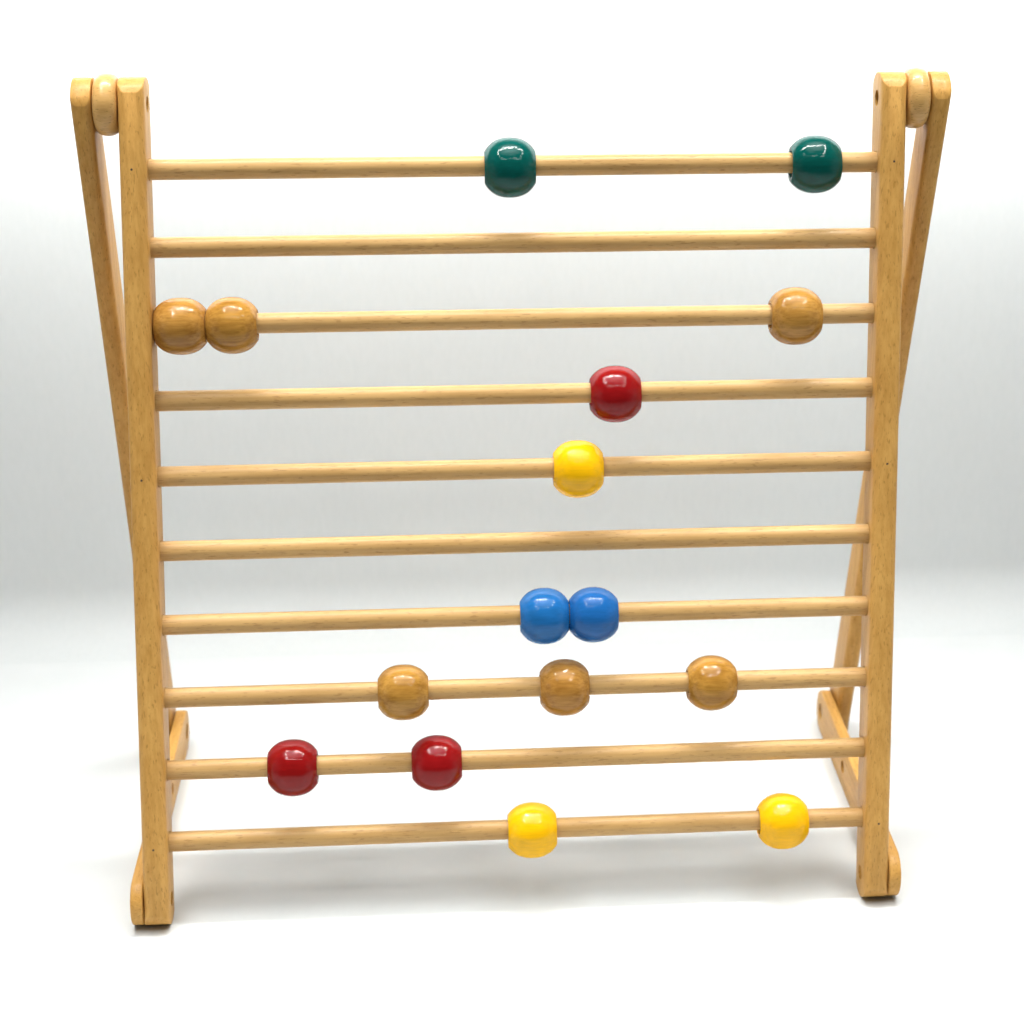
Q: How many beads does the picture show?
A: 16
